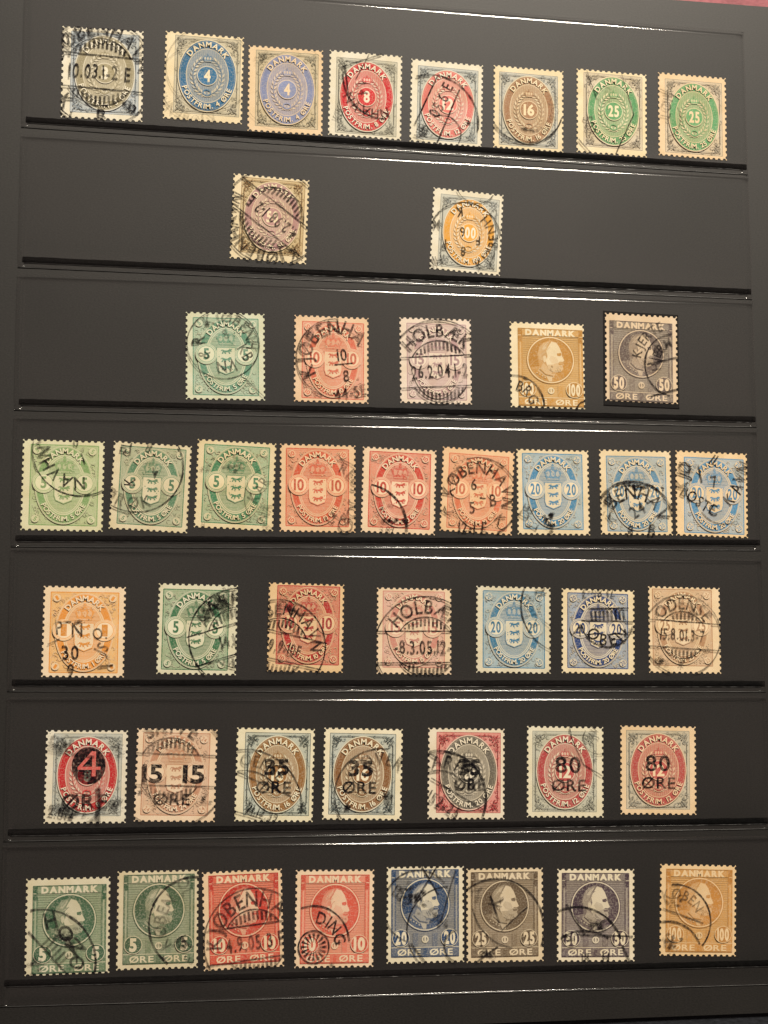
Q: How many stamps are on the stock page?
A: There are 46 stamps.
